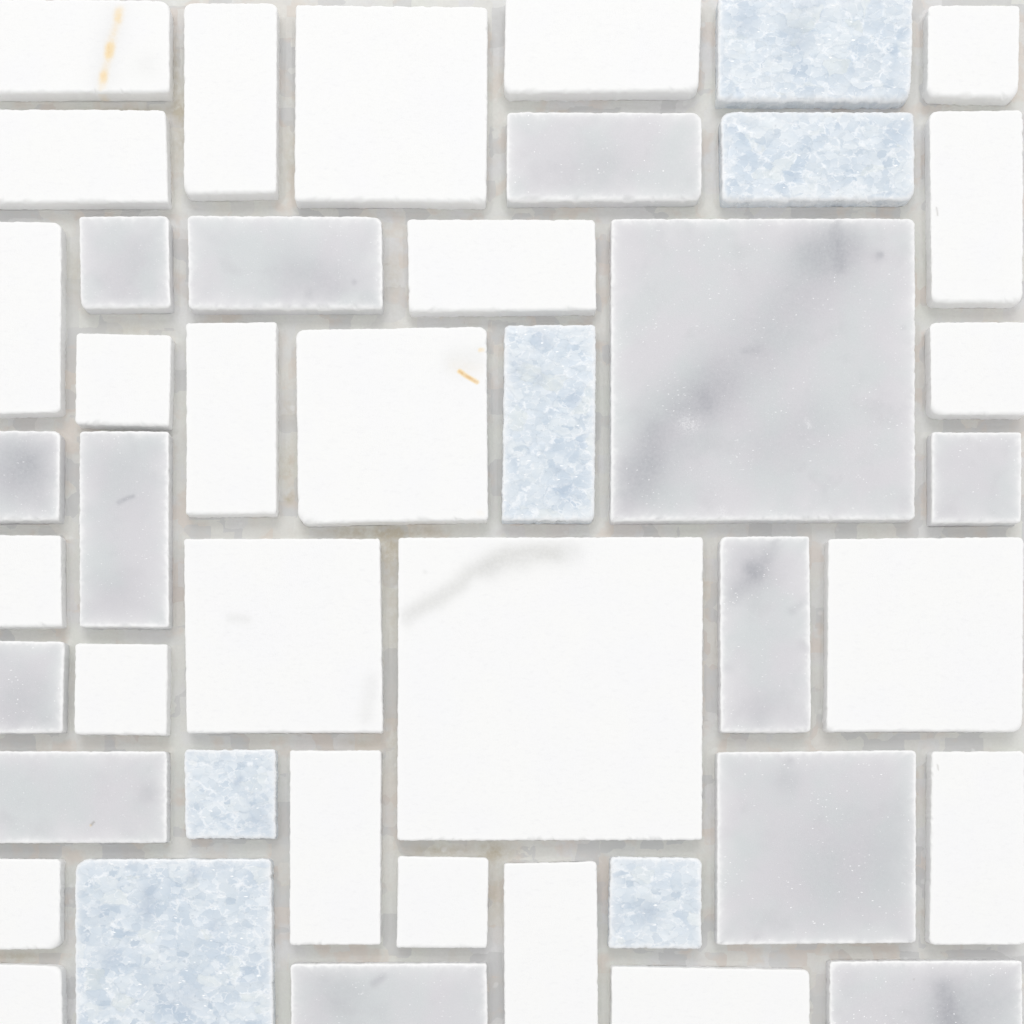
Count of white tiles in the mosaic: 25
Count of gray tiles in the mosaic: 13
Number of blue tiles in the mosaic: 6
